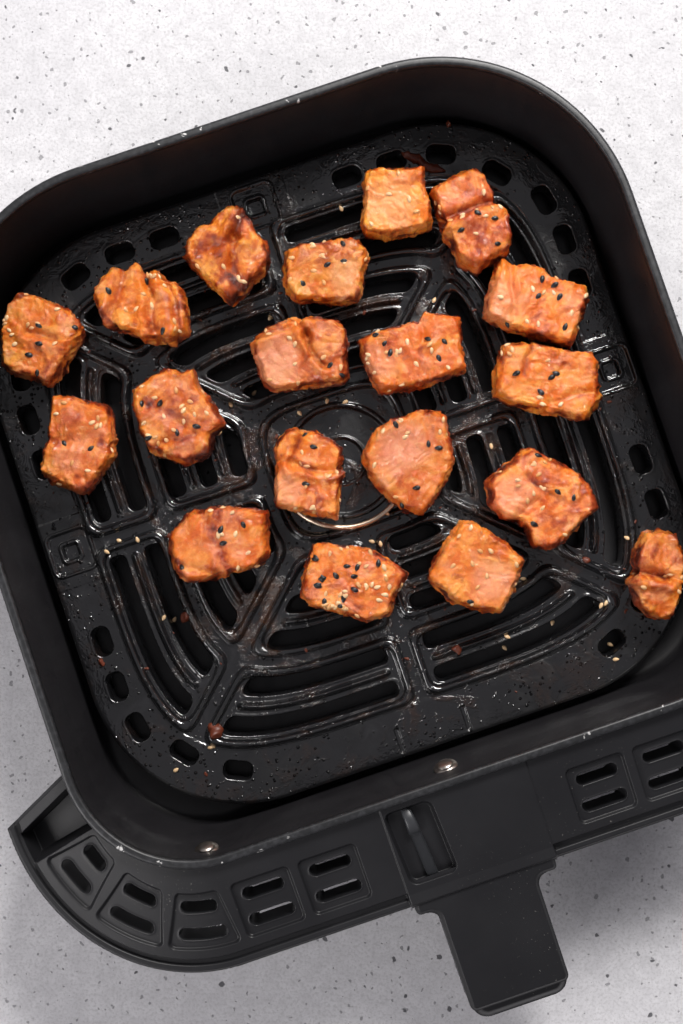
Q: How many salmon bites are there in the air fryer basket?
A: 19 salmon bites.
